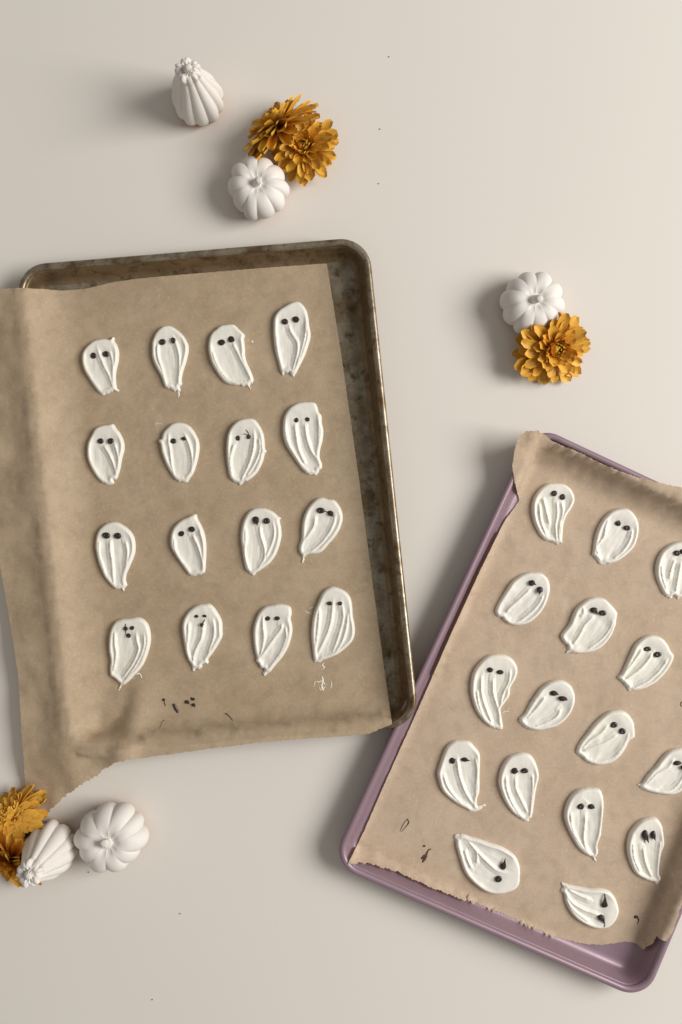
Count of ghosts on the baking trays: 32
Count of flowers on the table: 5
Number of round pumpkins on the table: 3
